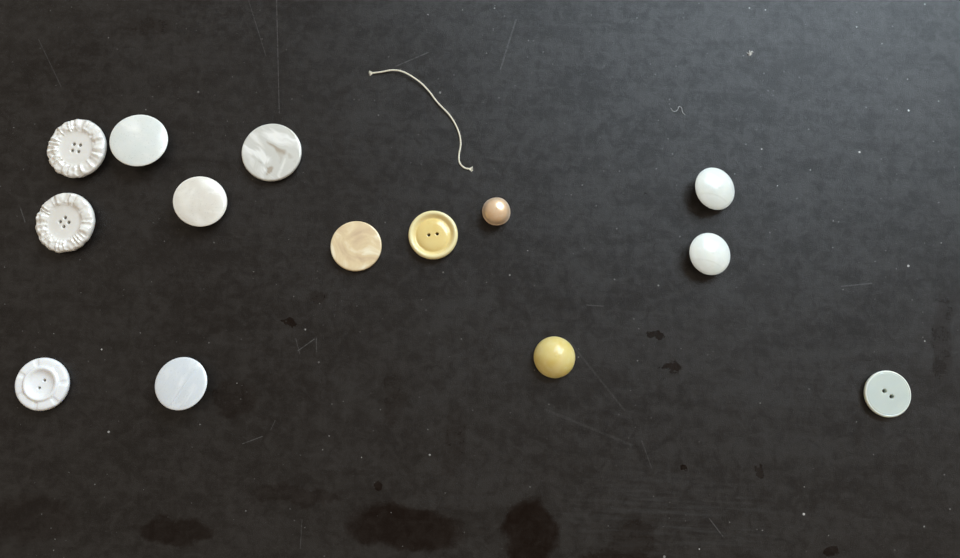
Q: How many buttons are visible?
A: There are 14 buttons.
